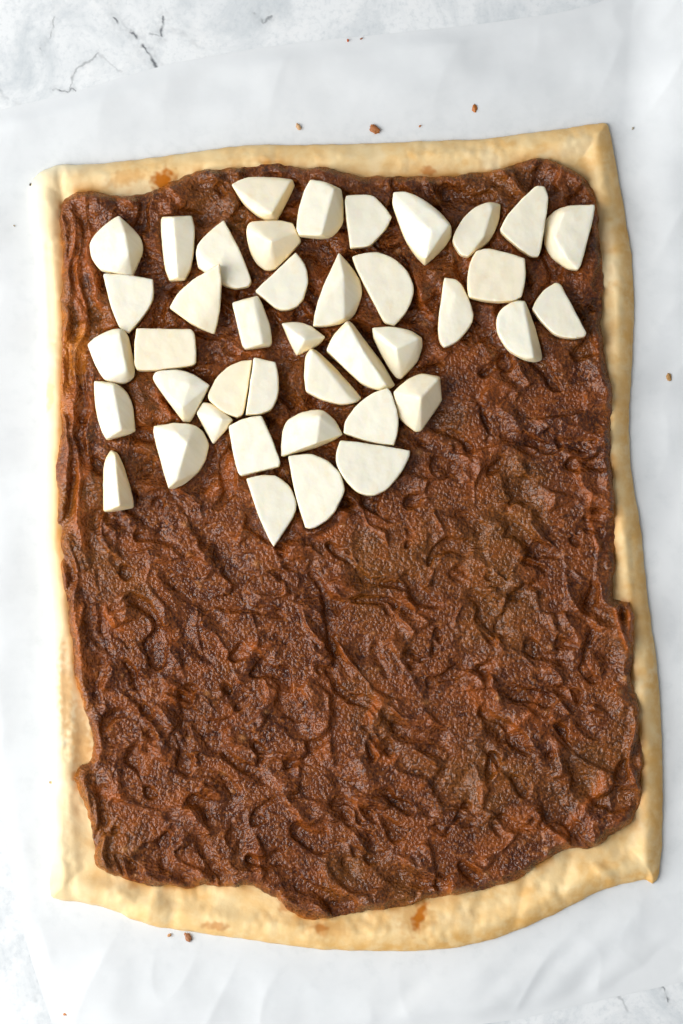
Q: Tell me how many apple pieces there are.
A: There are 41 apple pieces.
